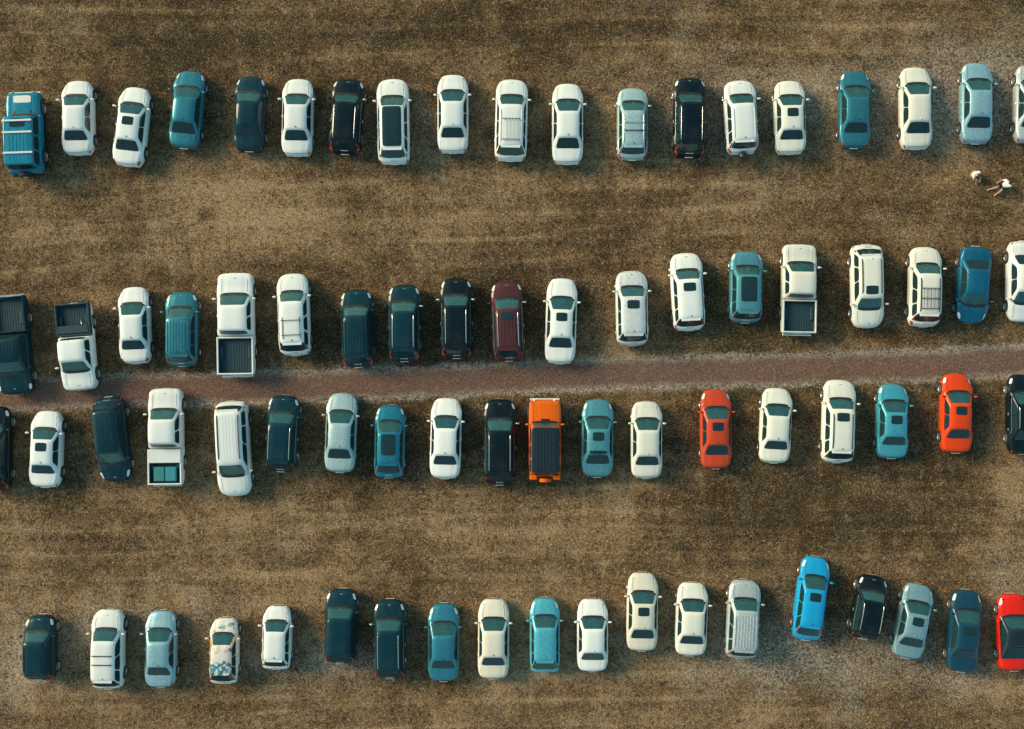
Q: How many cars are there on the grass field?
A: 71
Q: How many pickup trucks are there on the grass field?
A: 5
